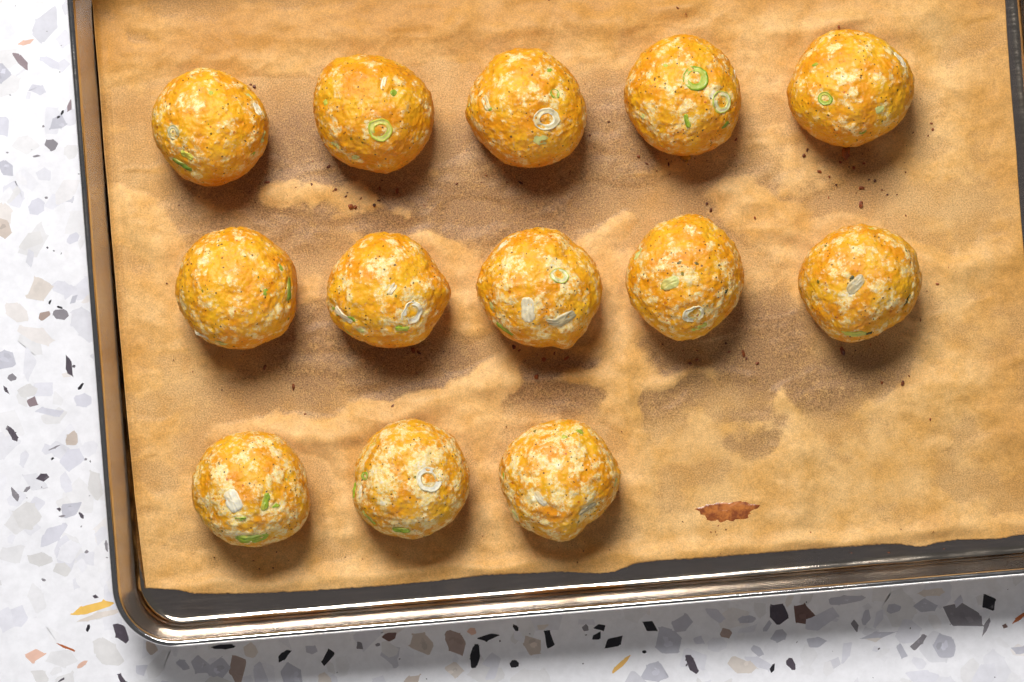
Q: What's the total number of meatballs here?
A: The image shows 13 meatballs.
